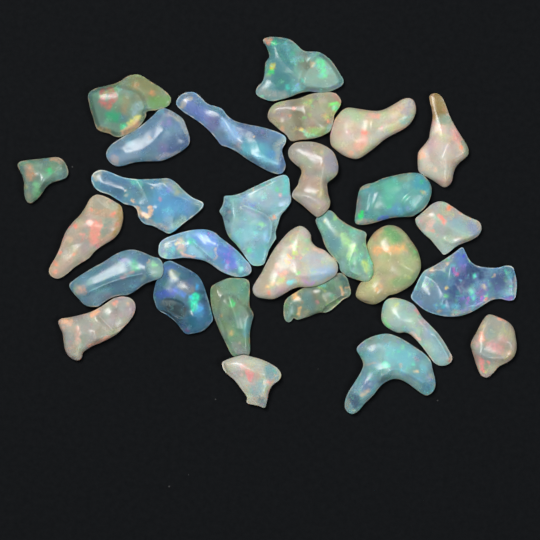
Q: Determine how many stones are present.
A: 28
